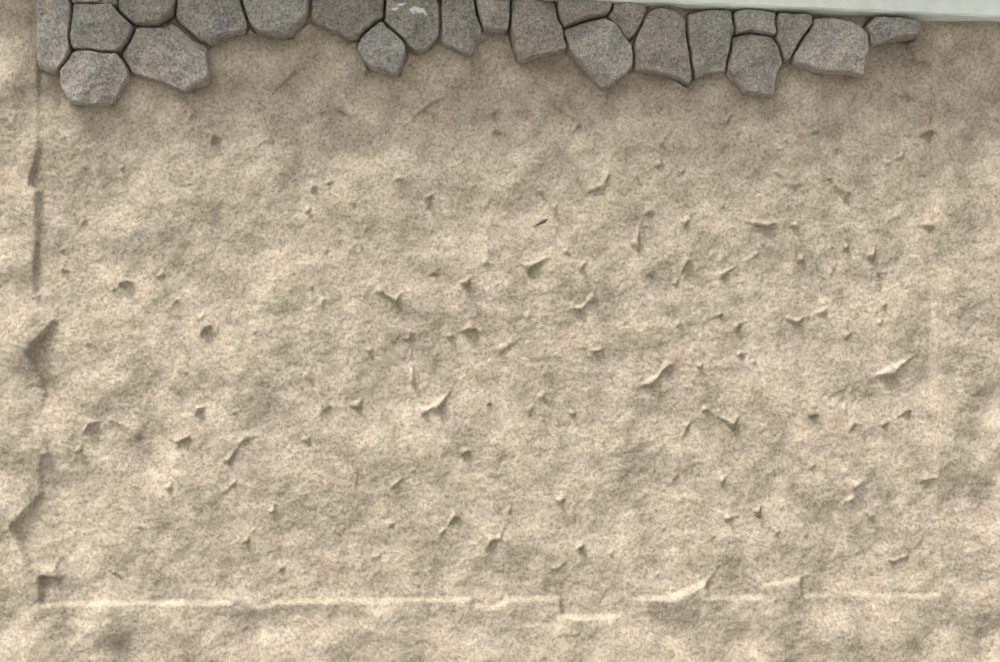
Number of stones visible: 24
